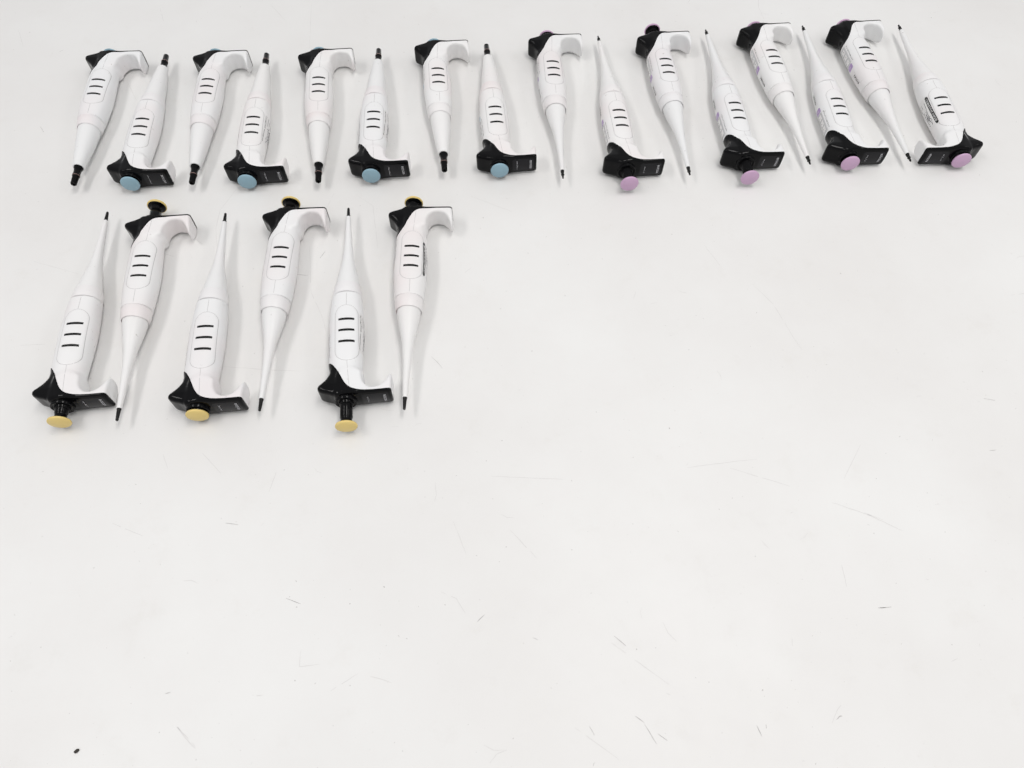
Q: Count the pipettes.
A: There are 22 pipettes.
